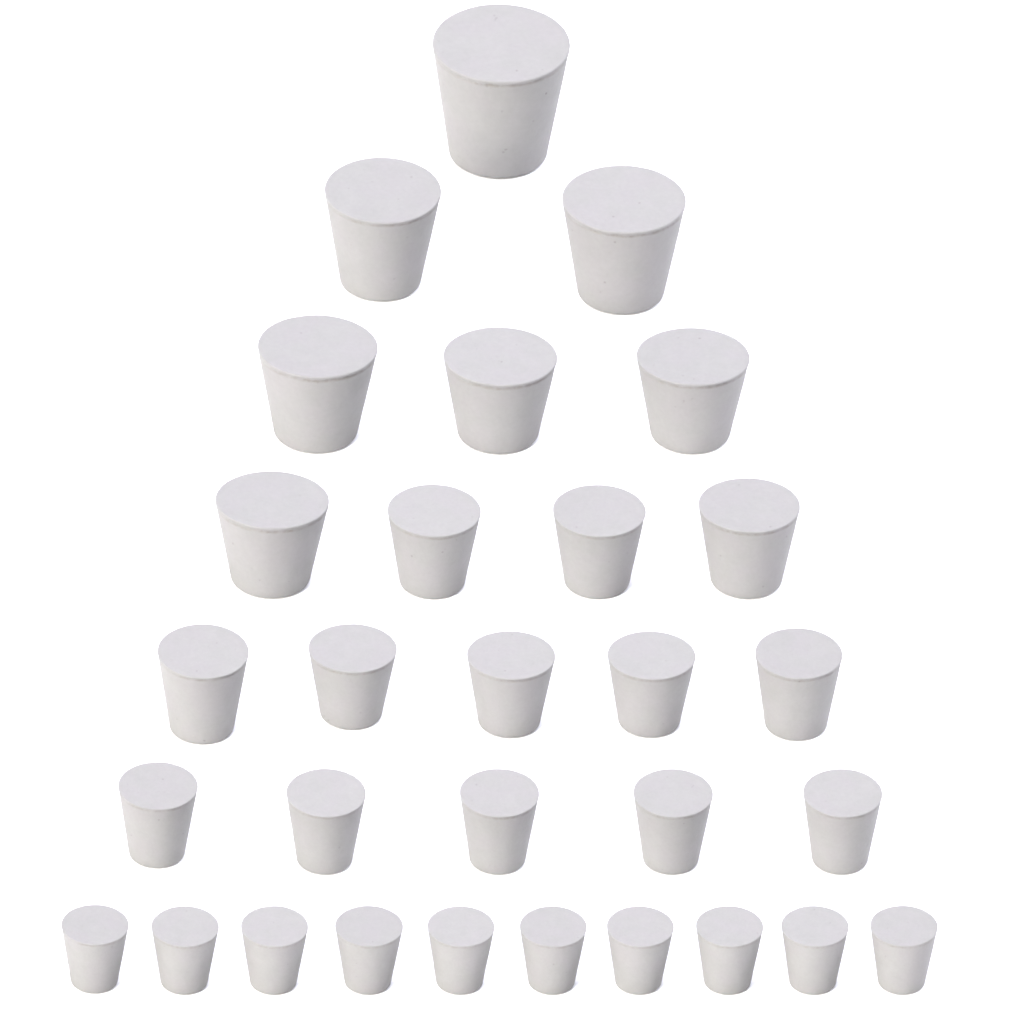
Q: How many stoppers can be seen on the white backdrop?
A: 30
